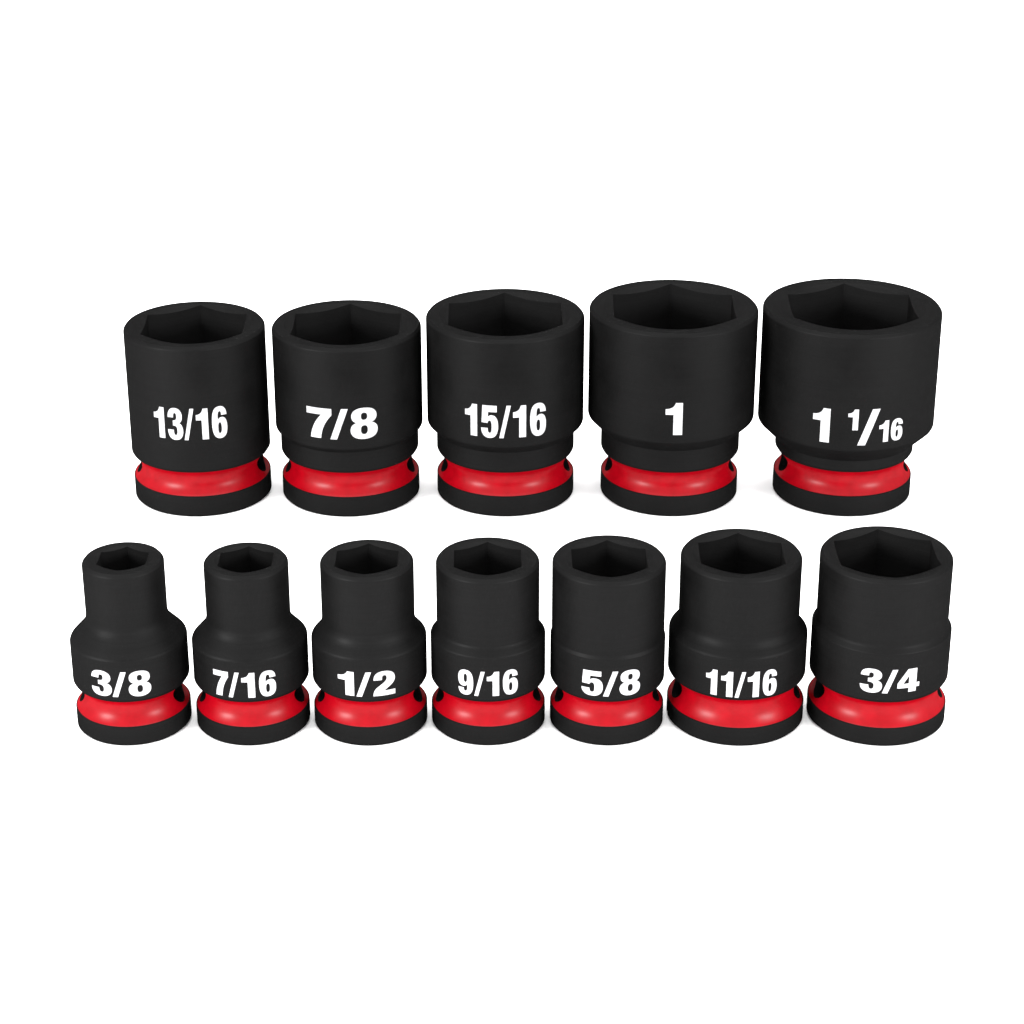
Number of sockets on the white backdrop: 12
